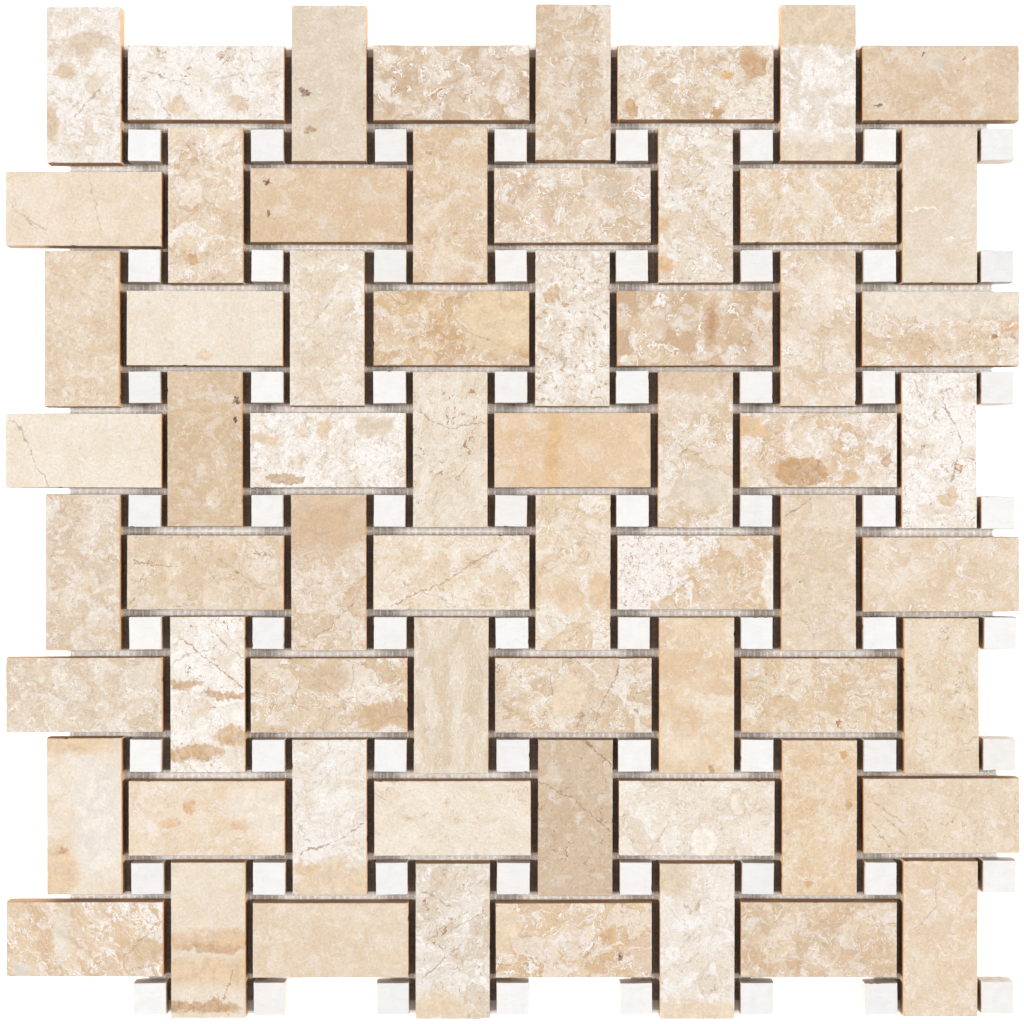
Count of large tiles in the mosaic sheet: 64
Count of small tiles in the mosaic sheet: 64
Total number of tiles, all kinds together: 128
